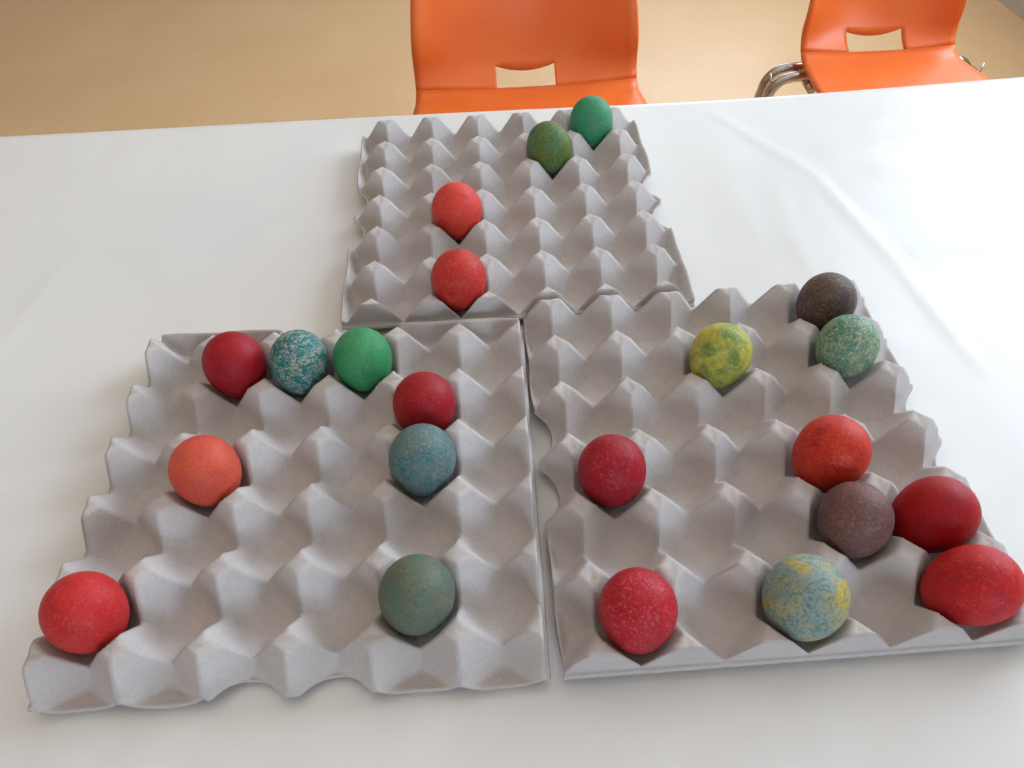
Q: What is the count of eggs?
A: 22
